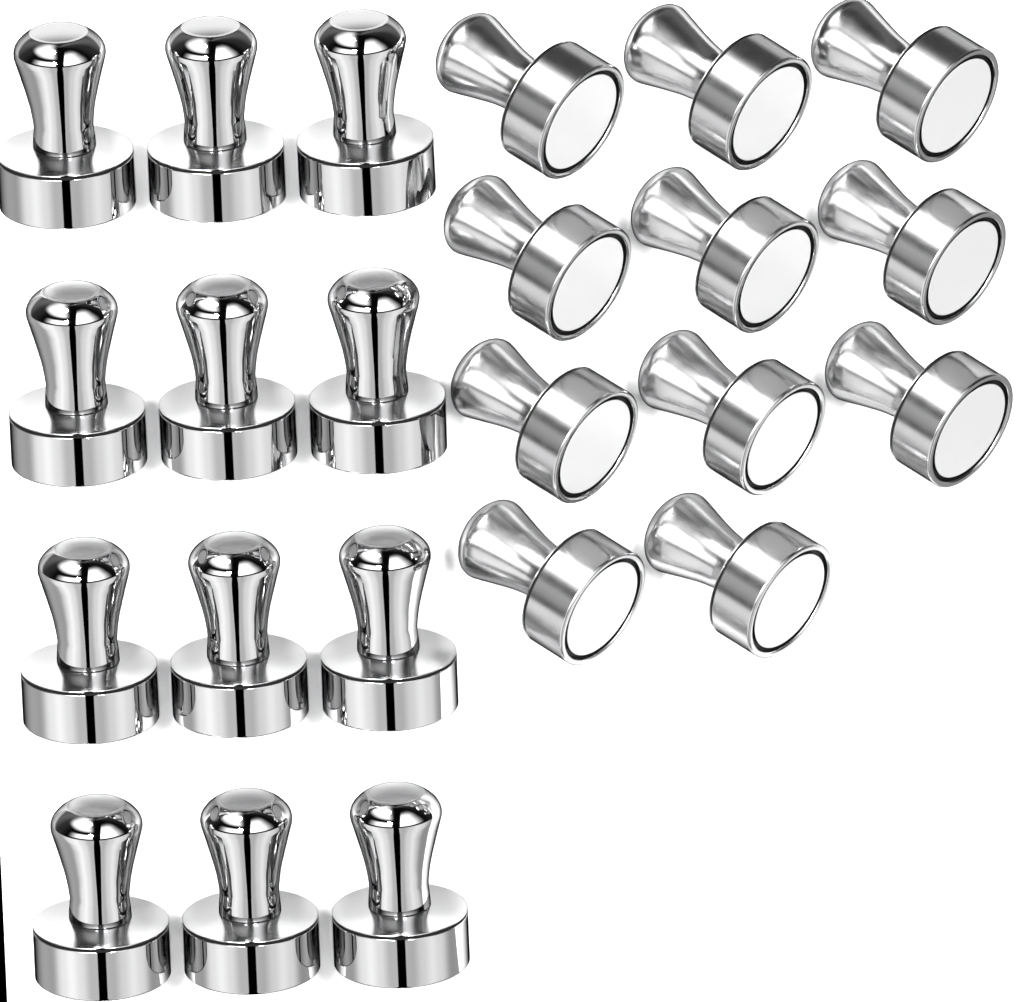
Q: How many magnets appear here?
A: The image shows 23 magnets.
